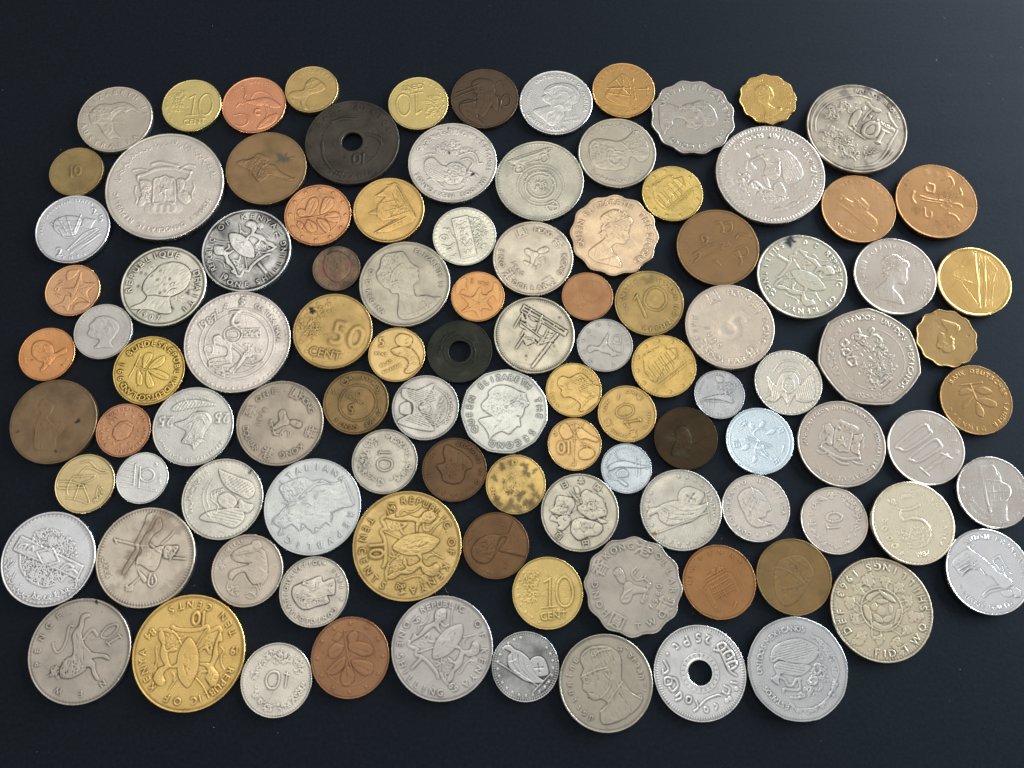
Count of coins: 105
